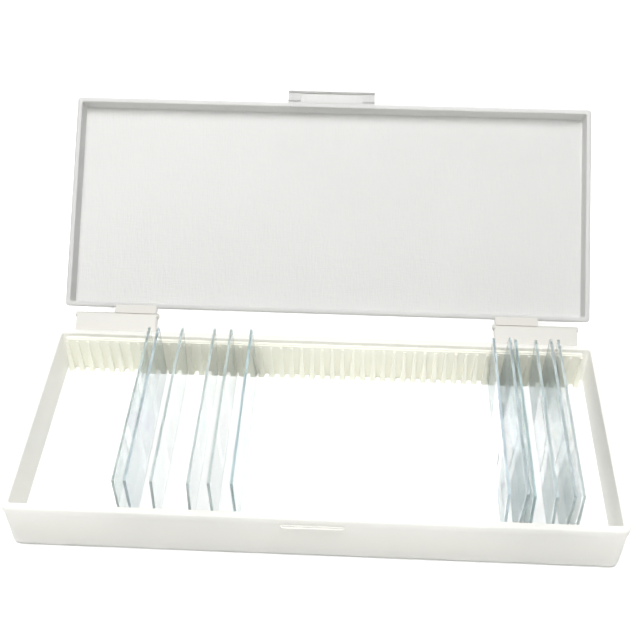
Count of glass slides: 12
